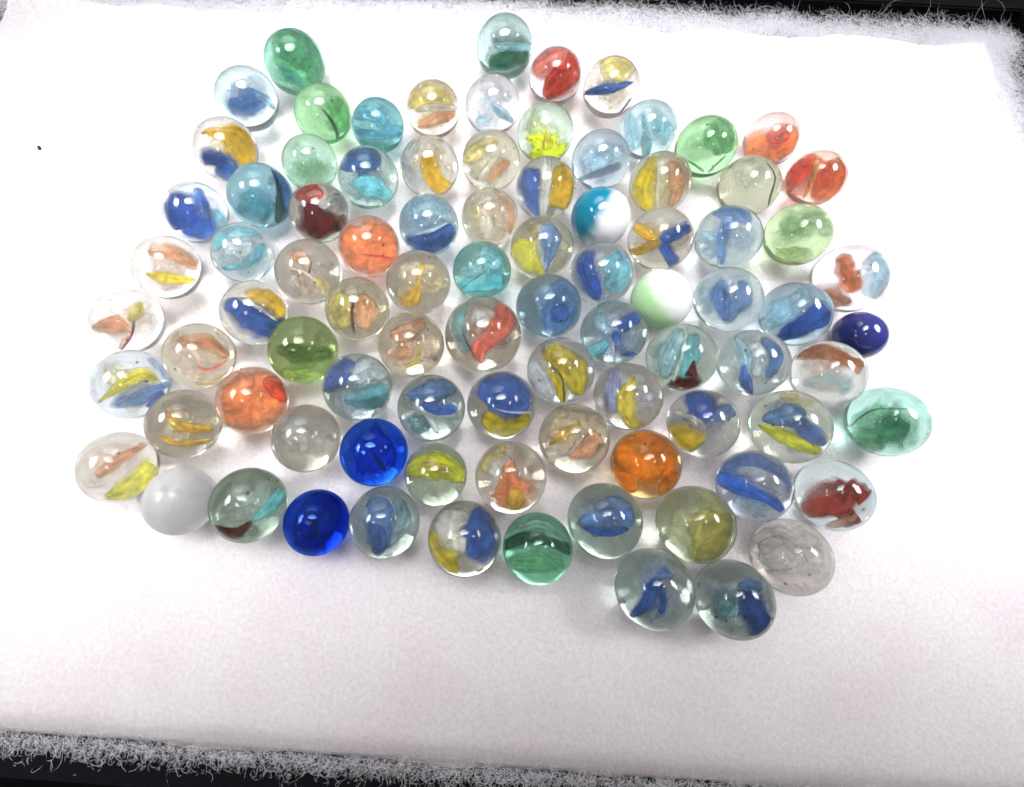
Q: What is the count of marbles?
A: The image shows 88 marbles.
